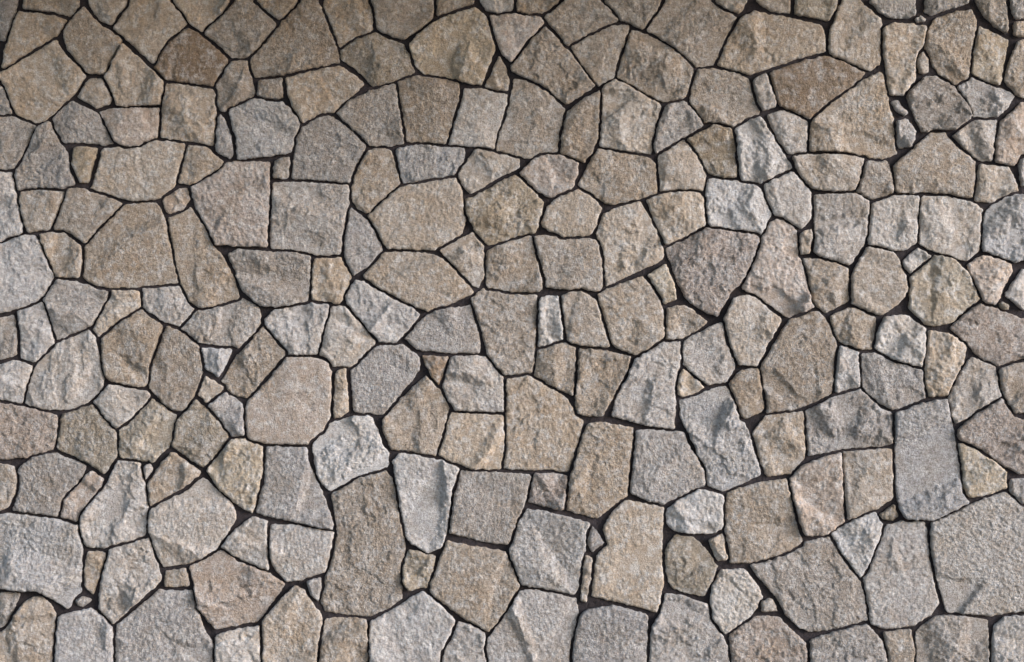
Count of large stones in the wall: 198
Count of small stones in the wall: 53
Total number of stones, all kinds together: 251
